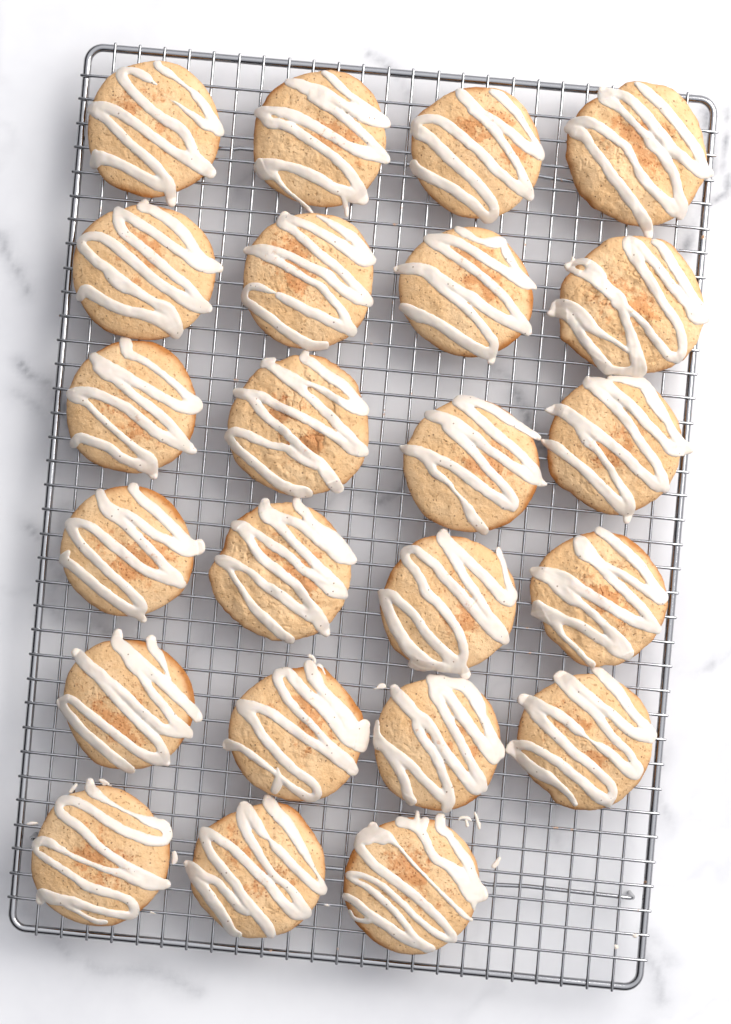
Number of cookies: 23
